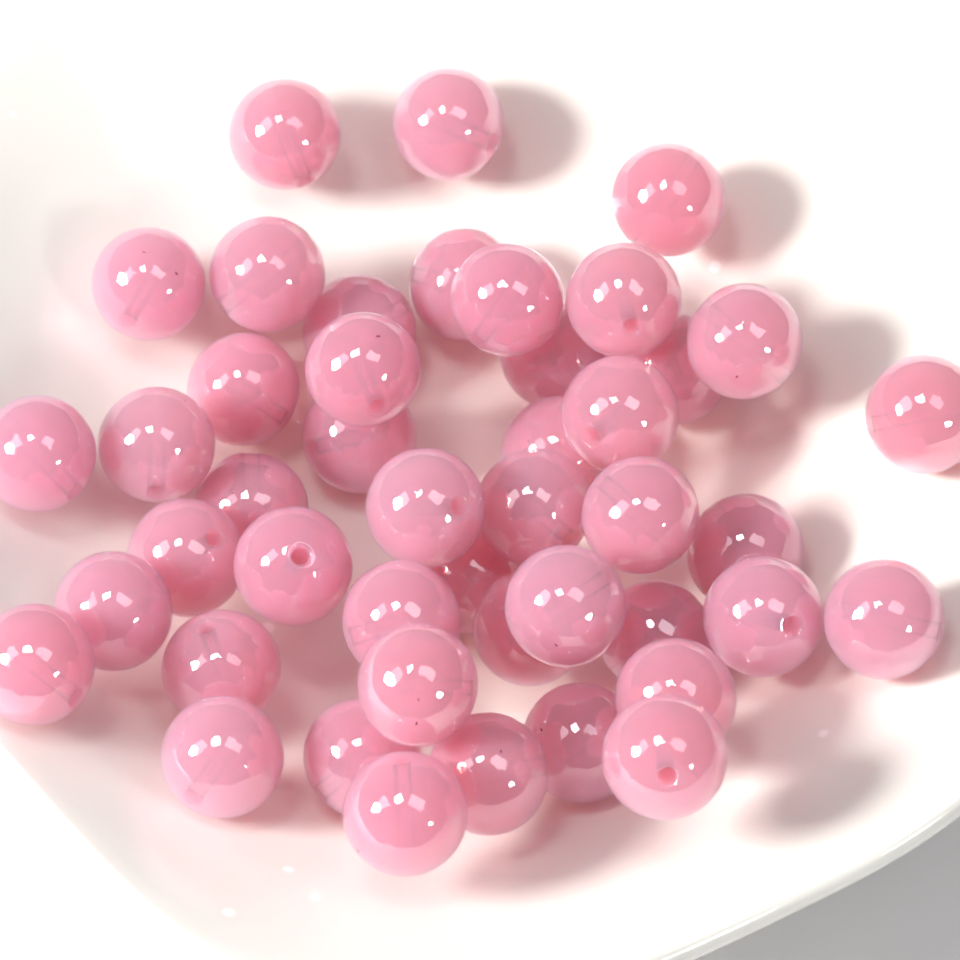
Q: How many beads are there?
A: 45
